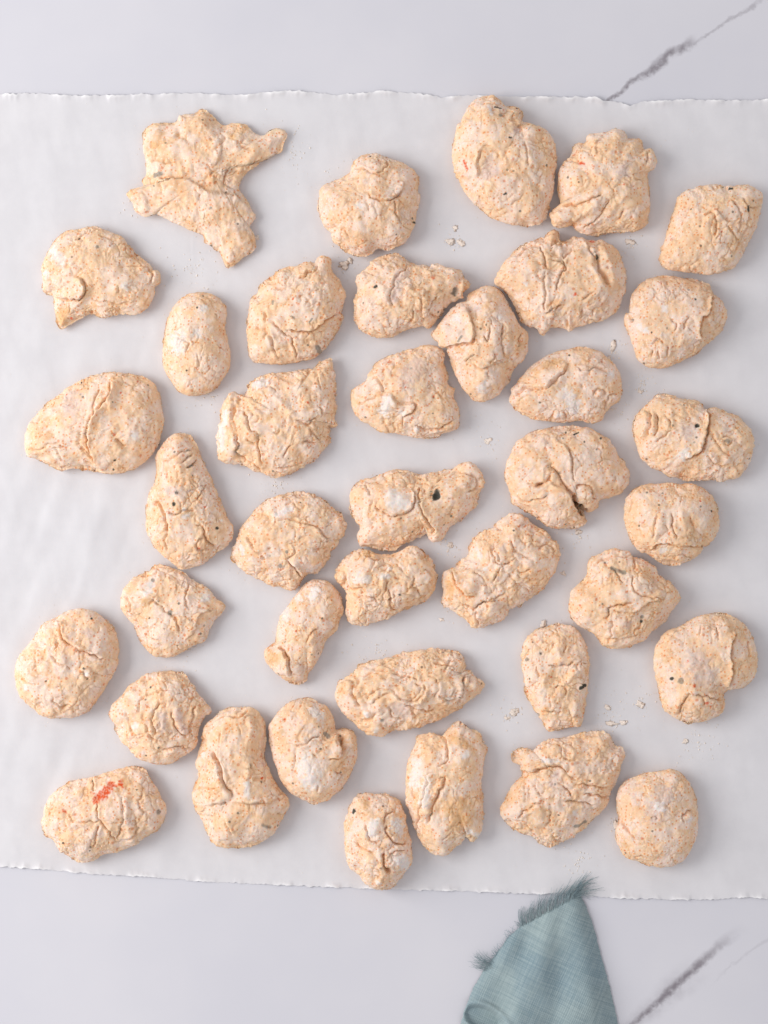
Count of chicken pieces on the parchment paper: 39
